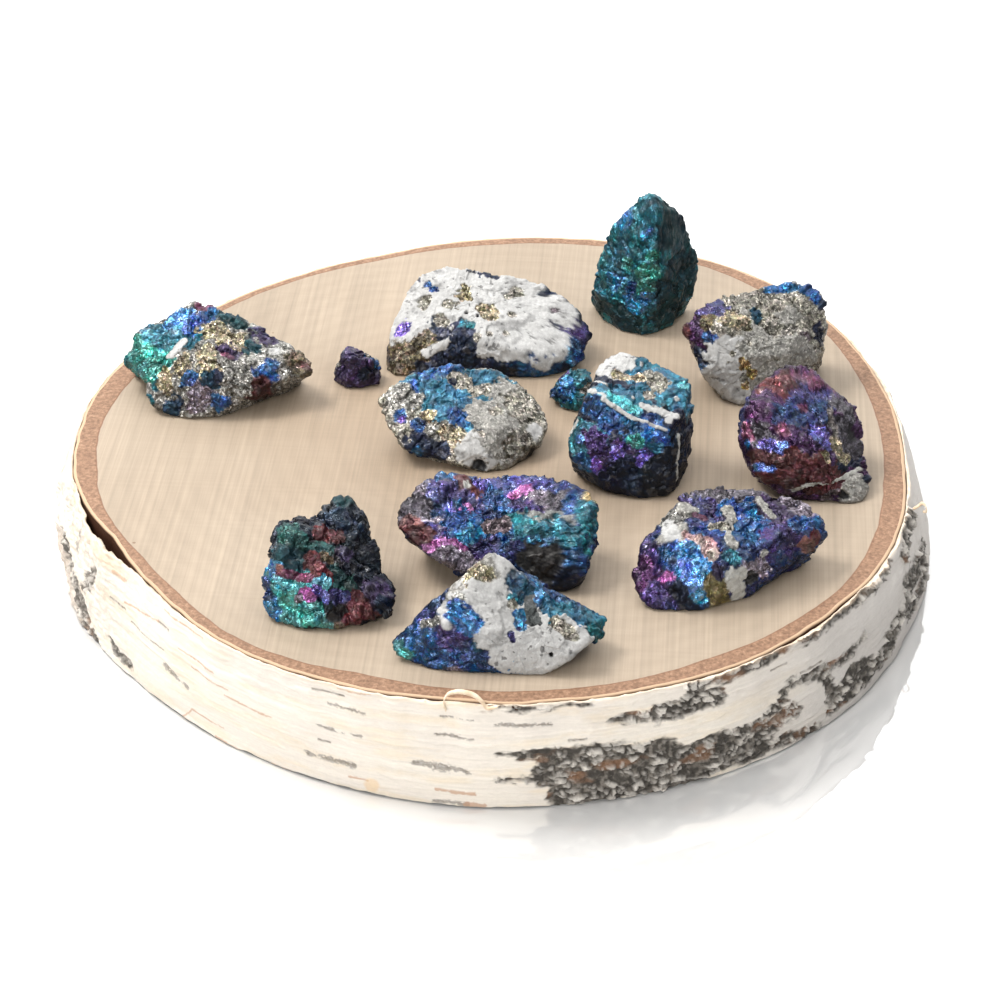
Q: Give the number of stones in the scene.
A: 13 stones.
